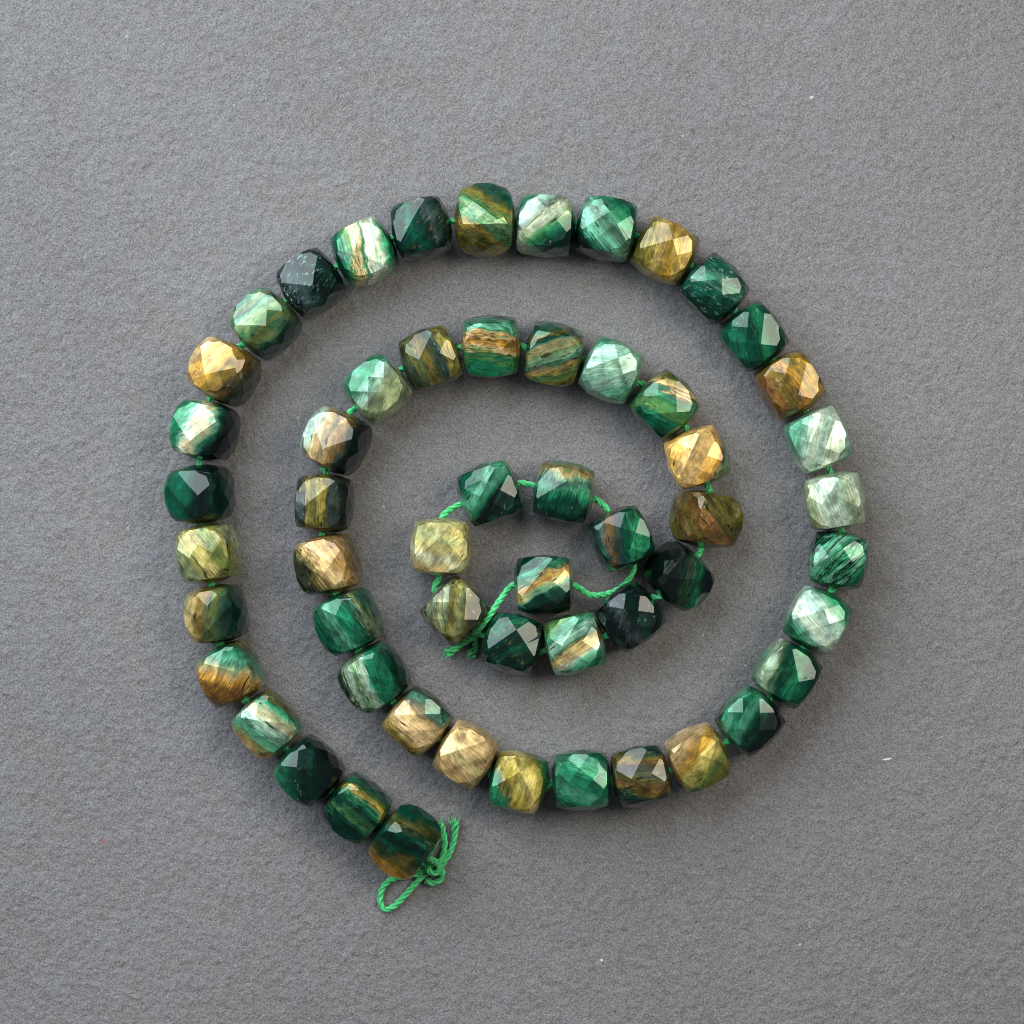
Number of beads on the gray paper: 56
